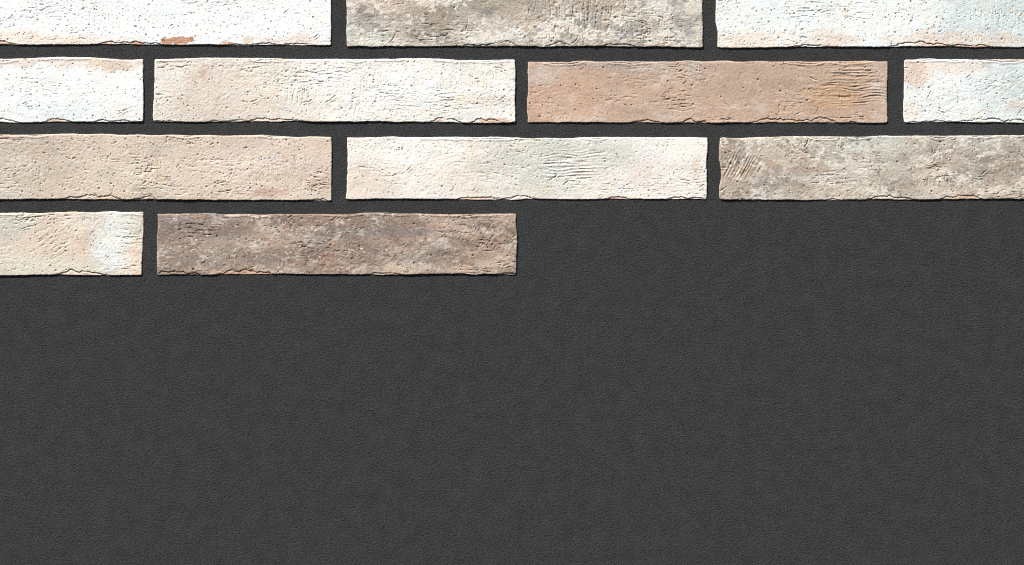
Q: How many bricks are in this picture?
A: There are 12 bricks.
